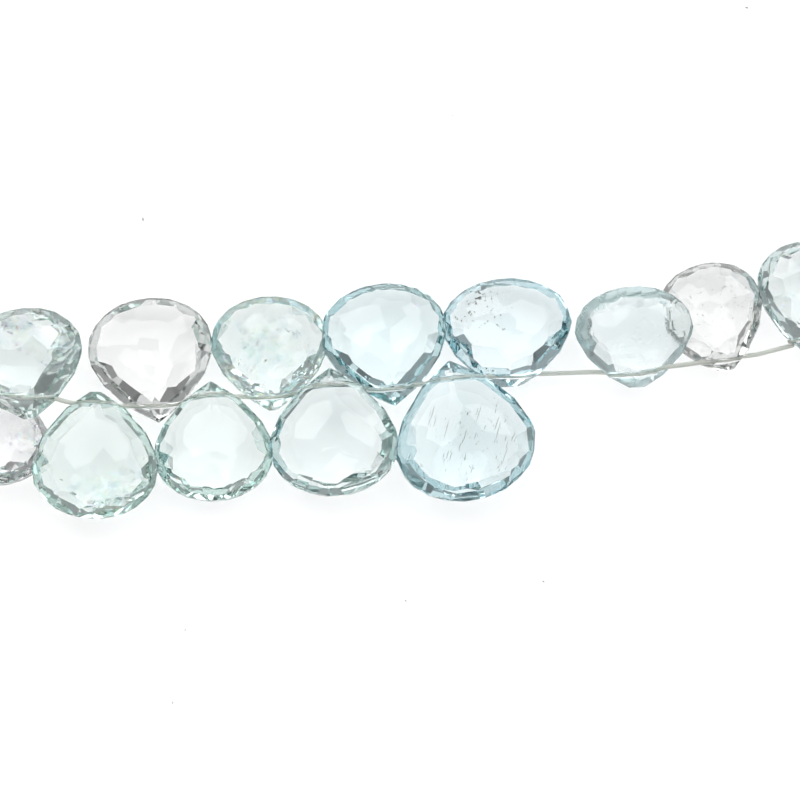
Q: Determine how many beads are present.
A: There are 13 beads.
